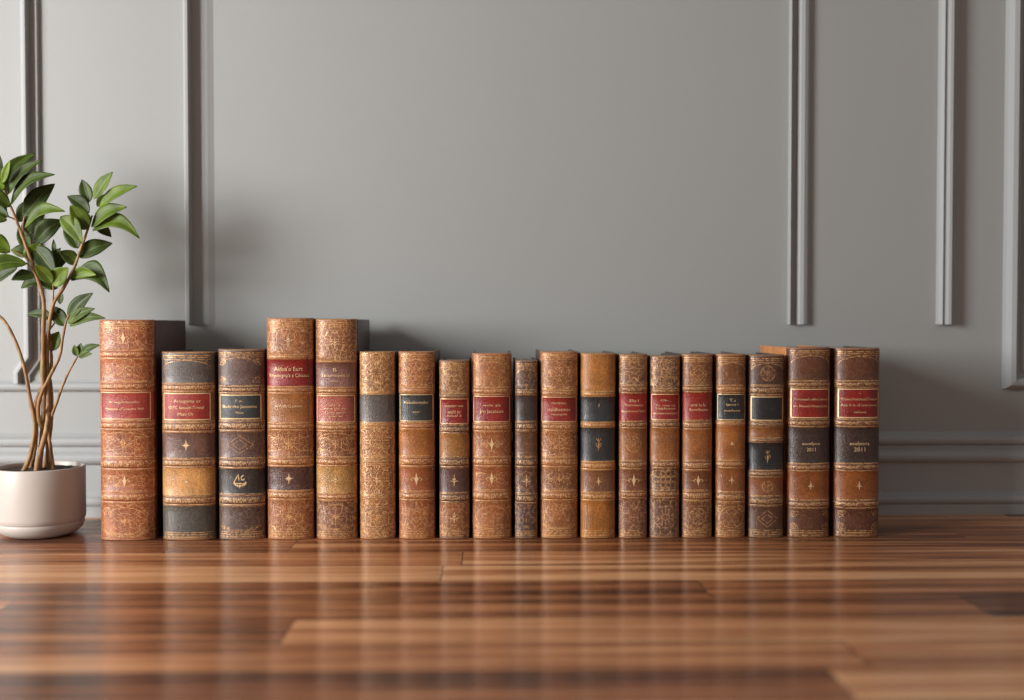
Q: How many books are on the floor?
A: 19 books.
